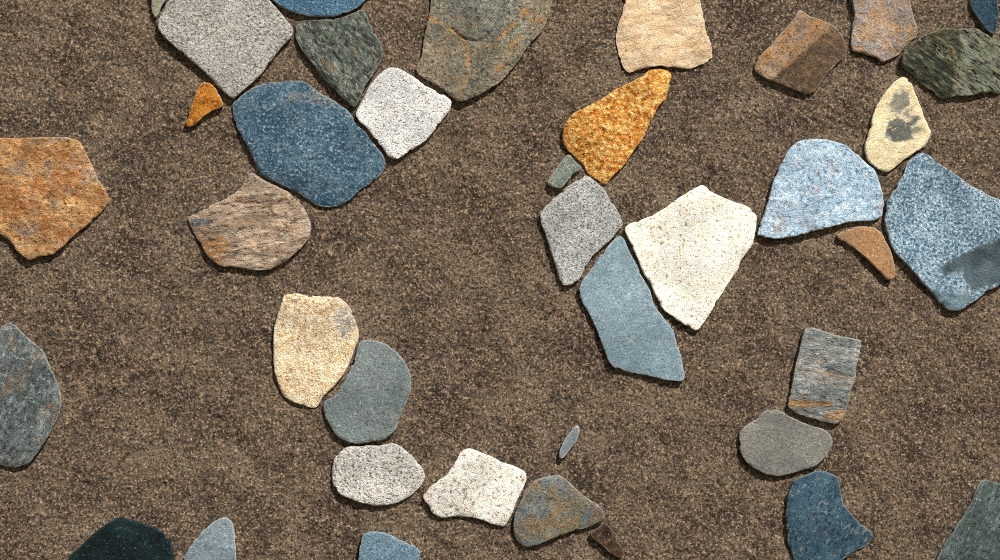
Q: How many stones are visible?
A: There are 39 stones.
